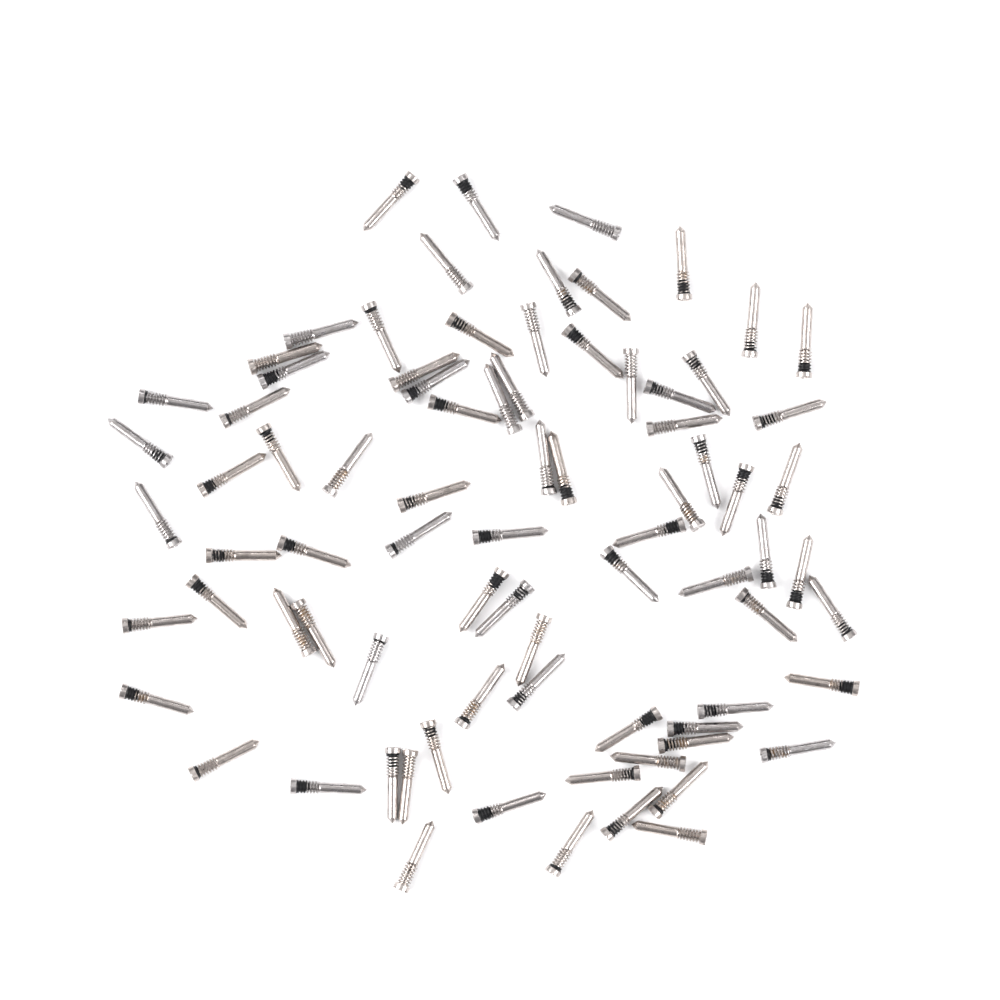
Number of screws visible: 81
